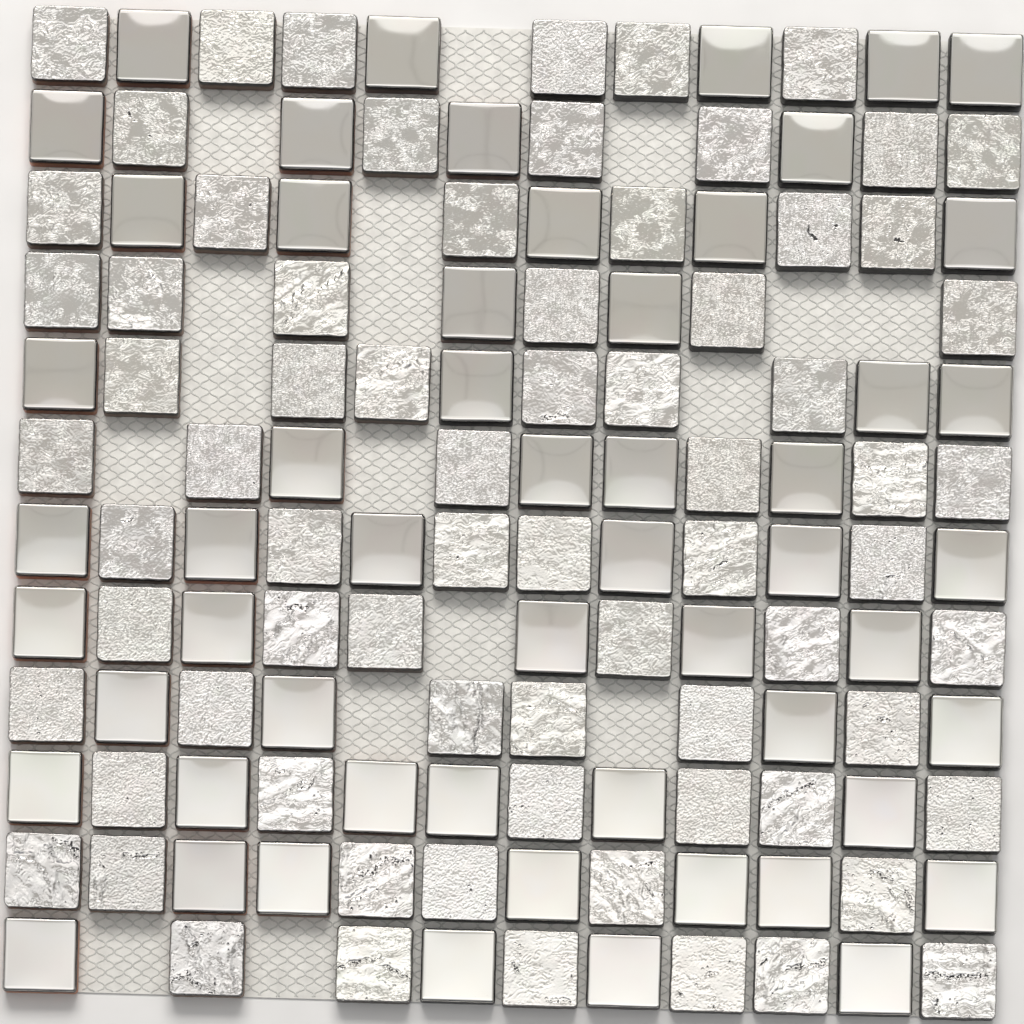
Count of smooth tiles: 55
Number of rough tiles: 72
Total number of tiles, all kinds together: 127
